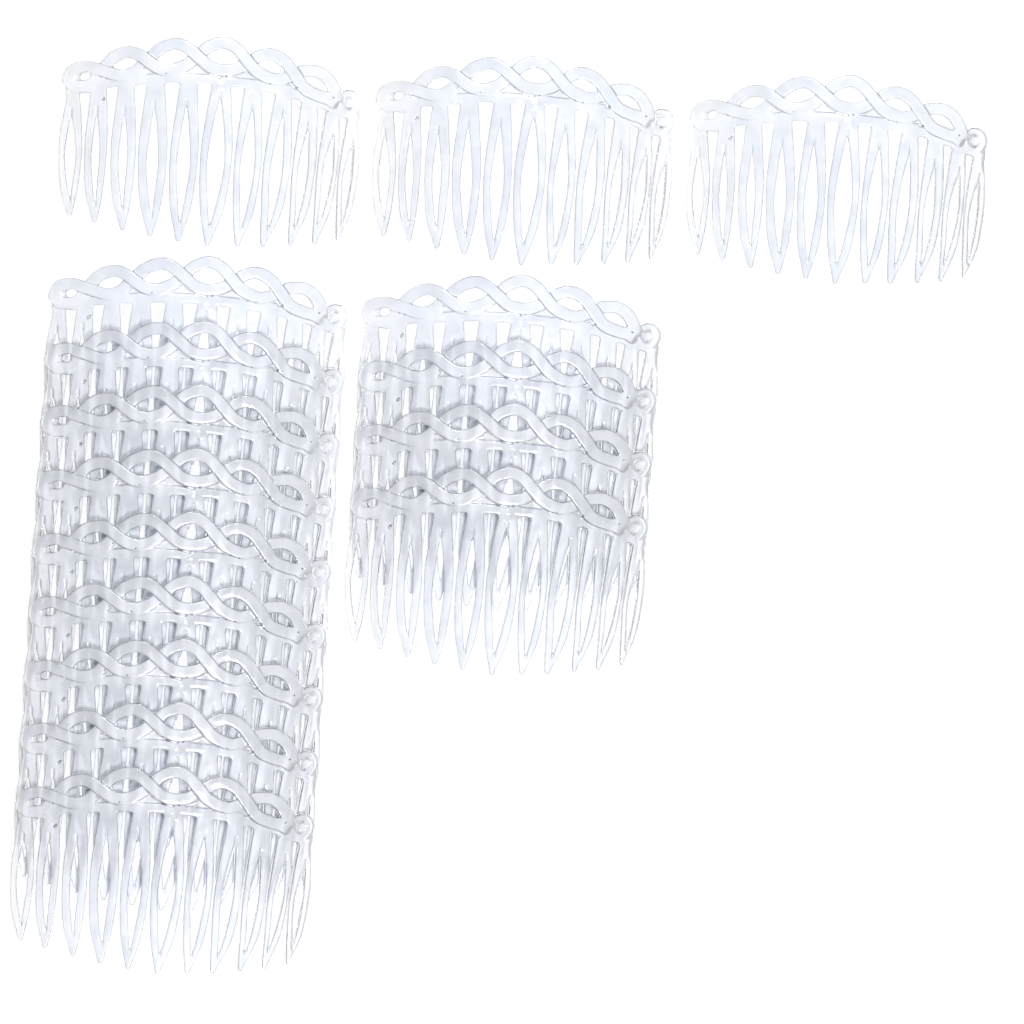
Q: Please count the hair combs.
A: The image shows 16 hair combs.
